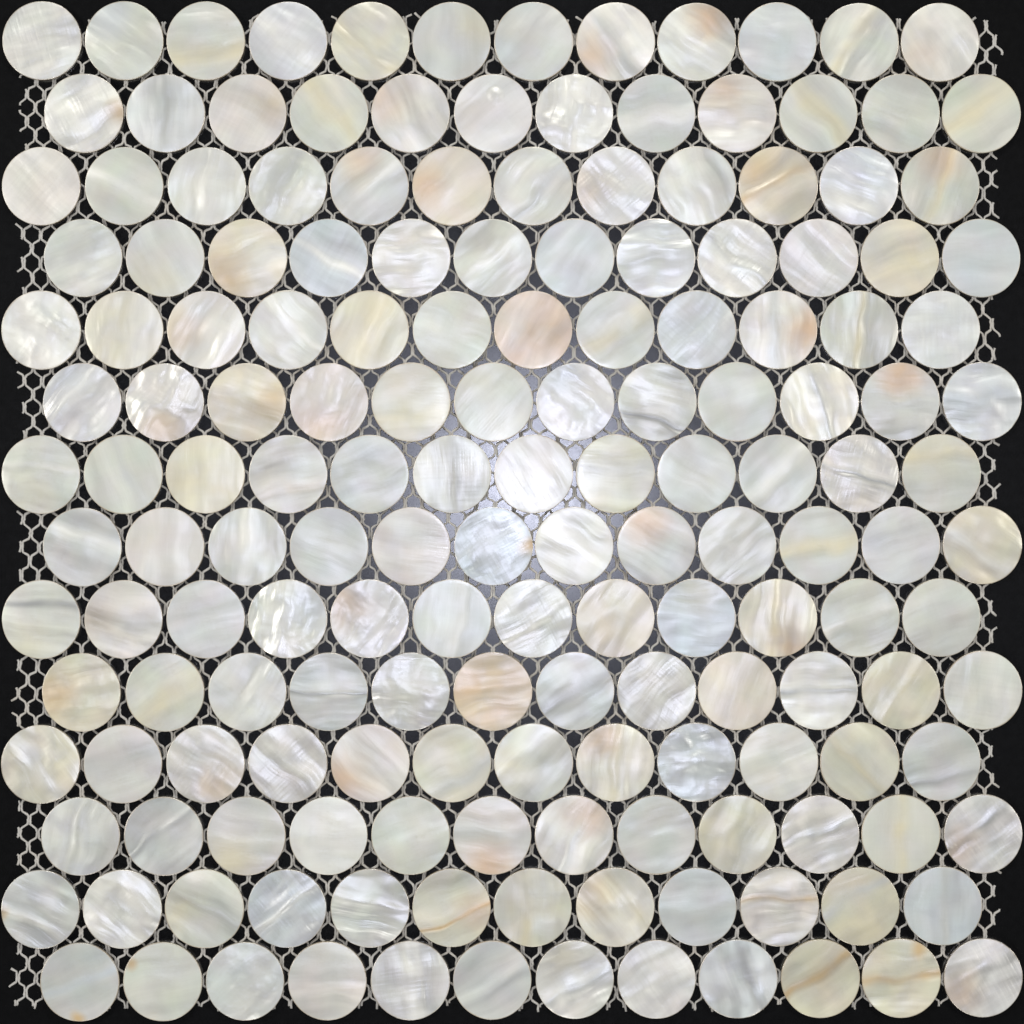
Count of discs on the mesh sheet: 168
